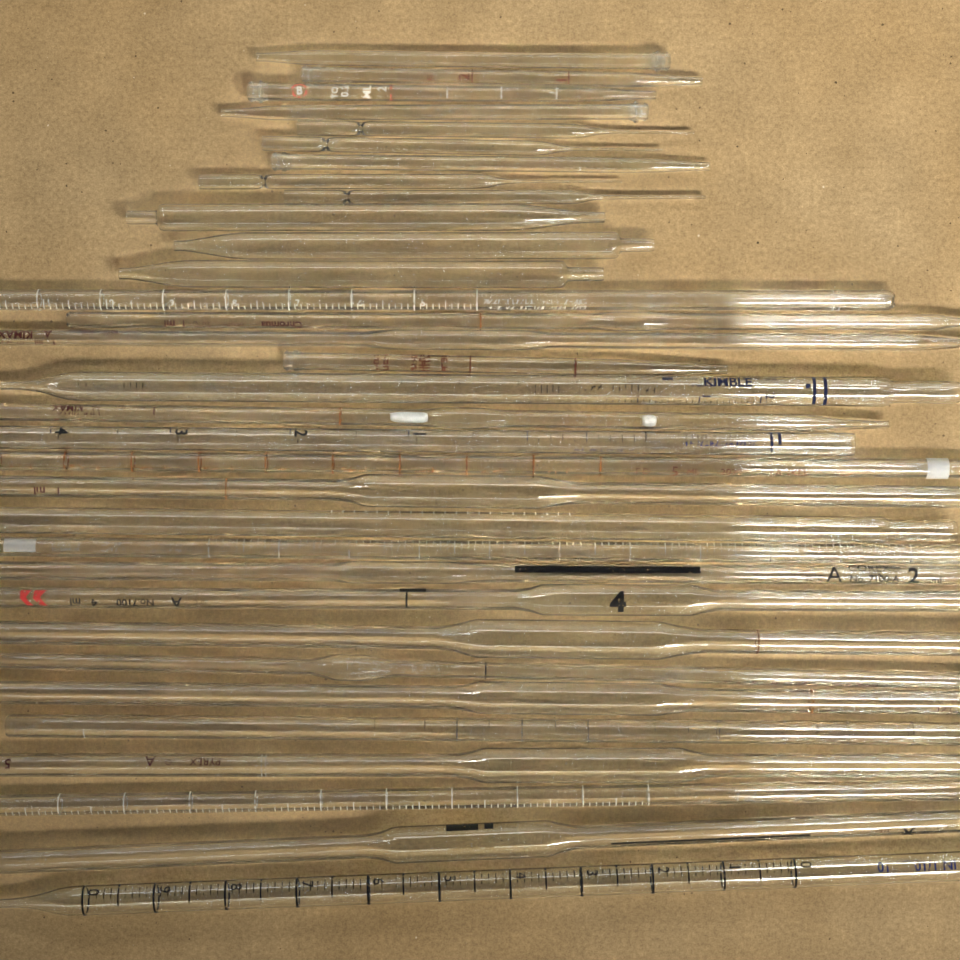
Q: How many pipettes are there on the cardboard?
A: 33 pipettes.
